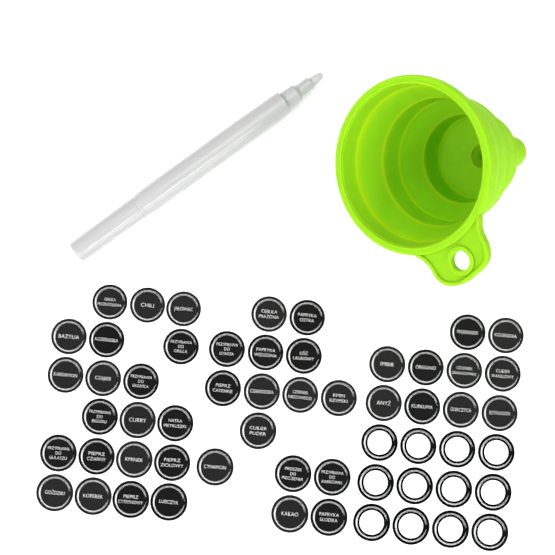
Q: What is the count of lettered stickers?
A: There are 45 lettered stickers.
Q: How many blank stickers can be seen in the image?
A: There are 12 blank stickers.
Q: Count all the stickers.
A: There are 57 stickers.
